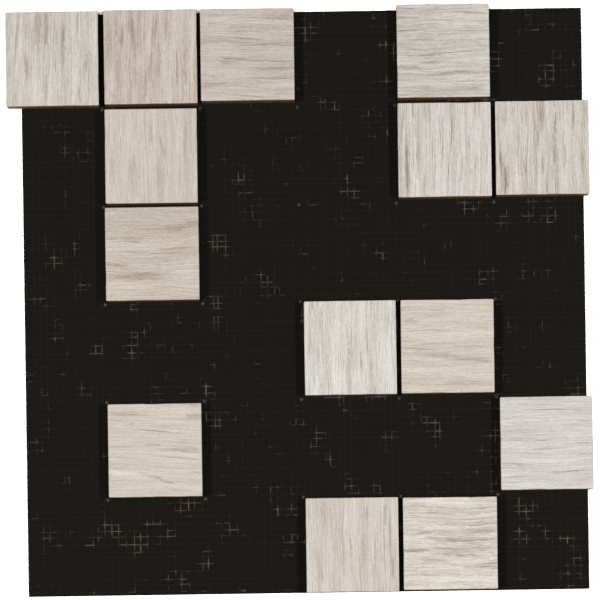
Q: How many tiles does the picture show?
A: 14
